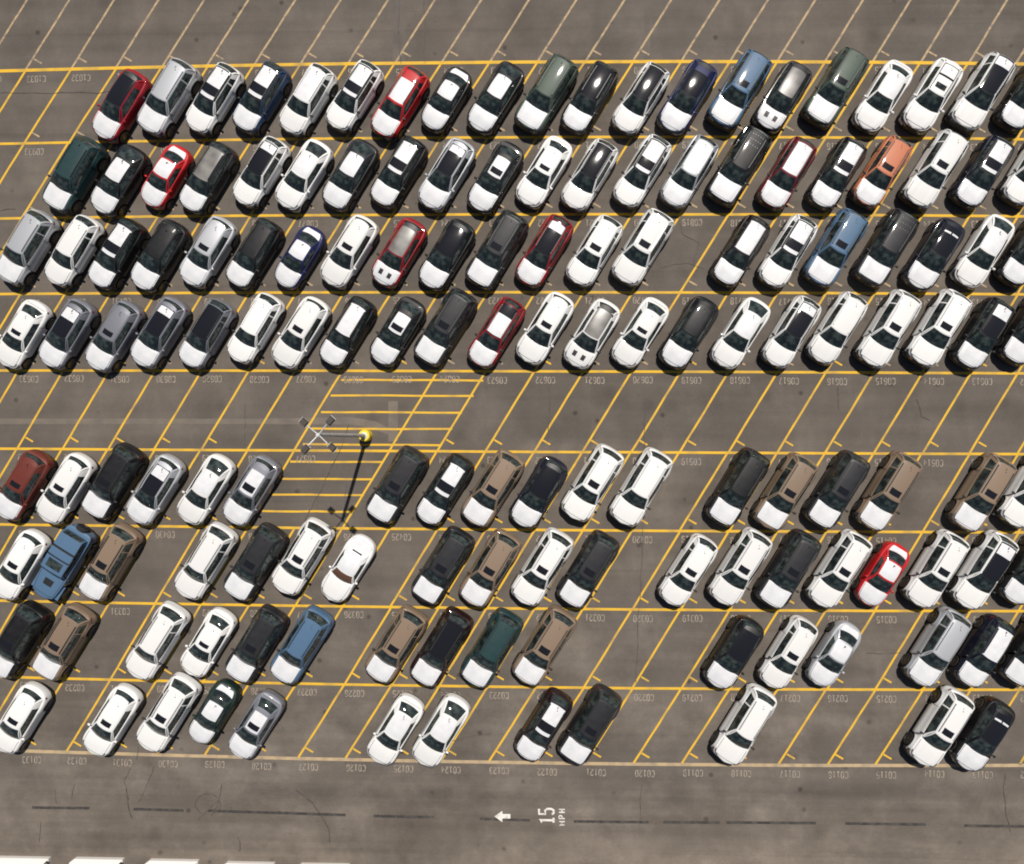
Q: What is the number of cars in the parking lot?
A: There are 149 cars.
